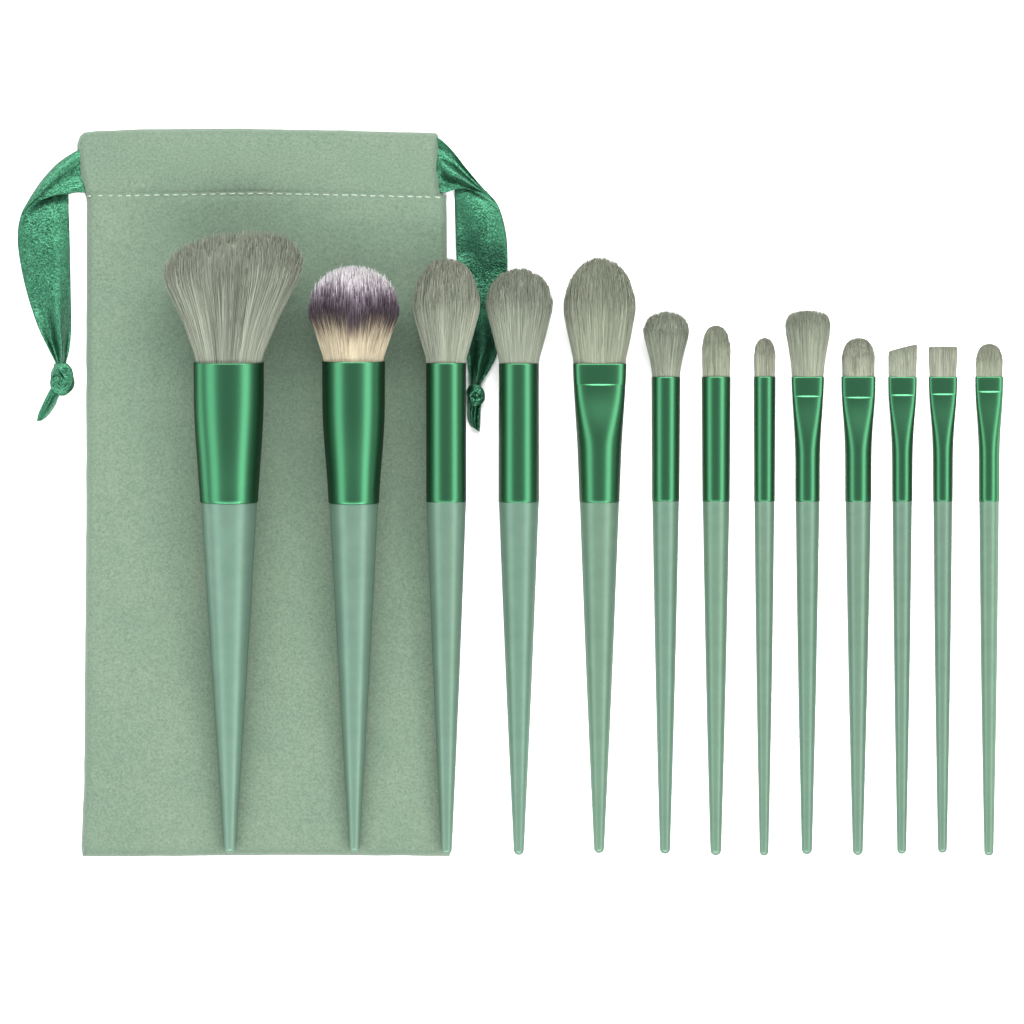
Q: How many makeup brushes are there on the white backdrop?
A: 13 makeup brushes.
